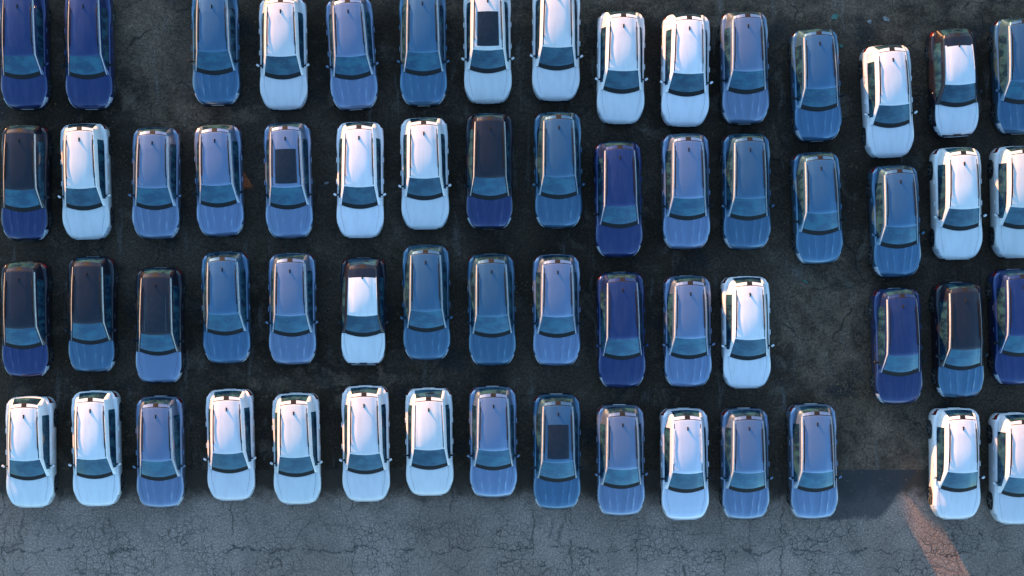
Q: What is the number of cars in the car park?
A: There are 61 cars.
